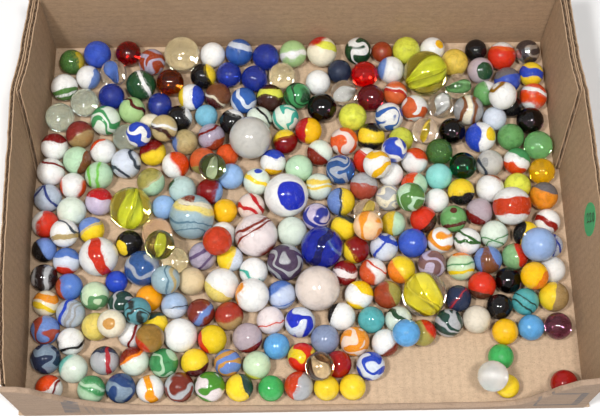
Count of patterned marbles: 186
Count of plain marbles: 79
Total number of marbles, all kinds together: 265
